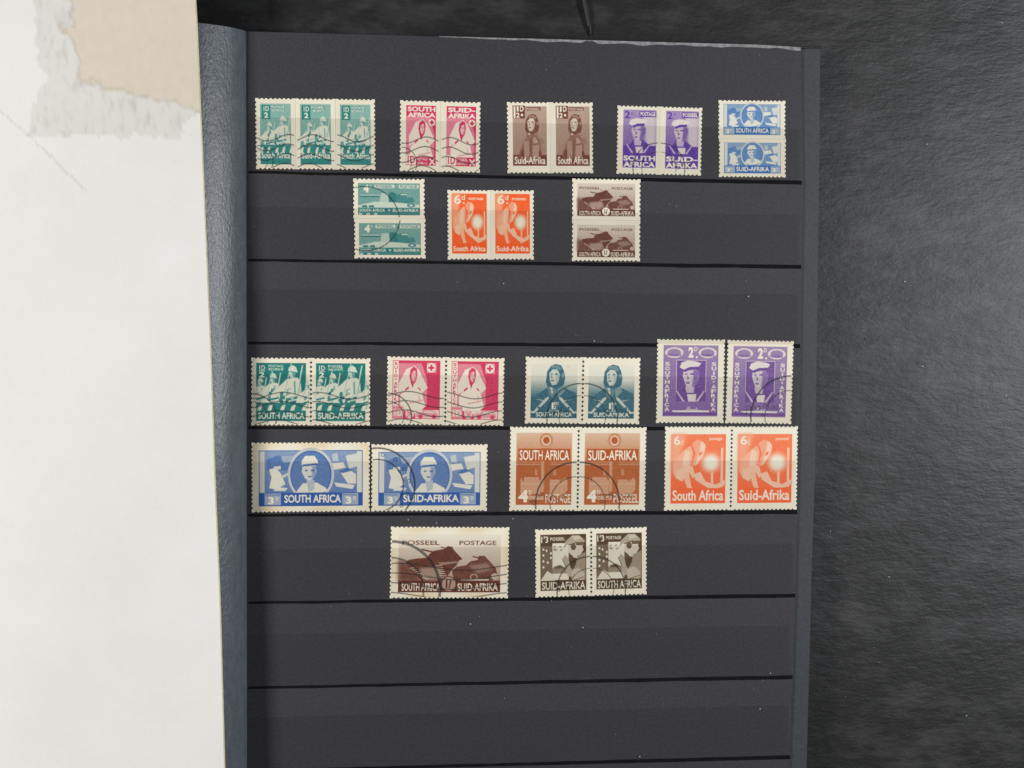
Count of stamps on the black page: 34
